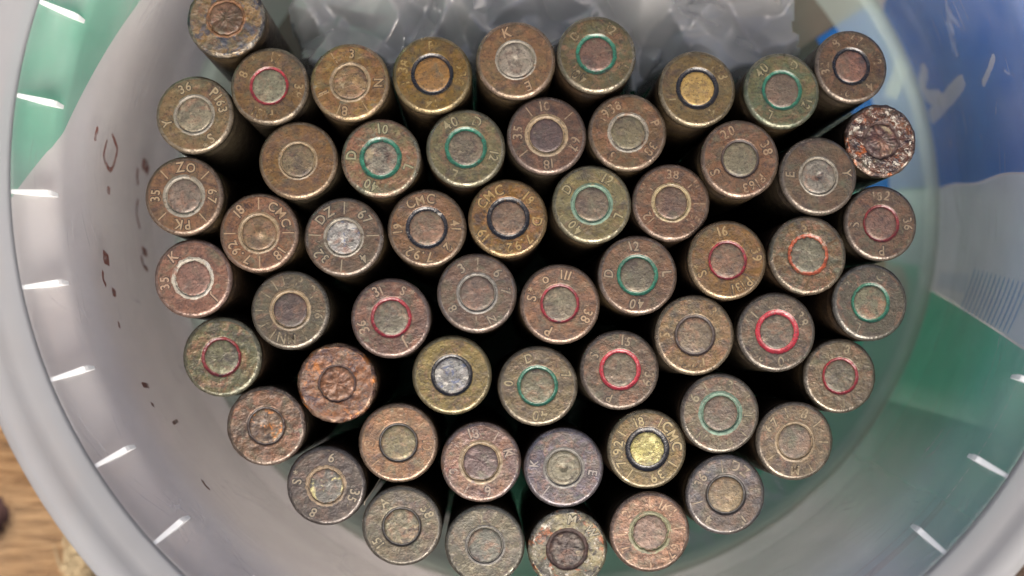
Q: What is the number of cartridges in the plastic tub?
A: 56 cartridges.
